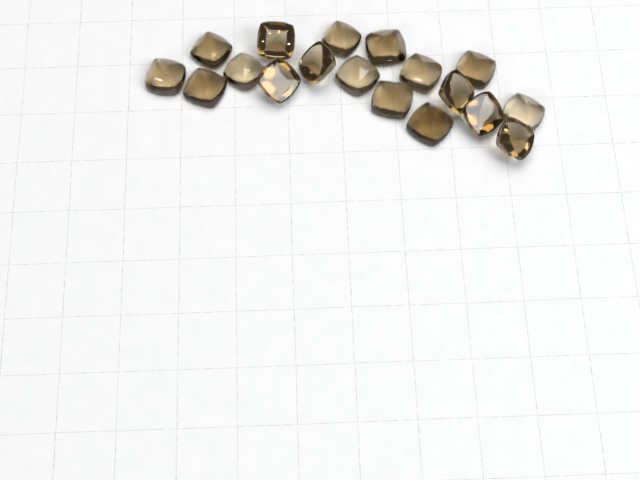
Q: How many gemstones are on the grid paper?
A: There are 18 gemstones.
